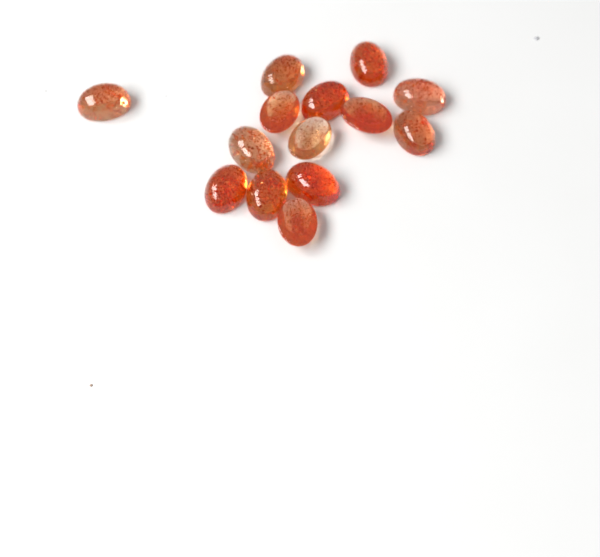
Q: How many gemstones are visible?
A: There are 14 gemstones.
